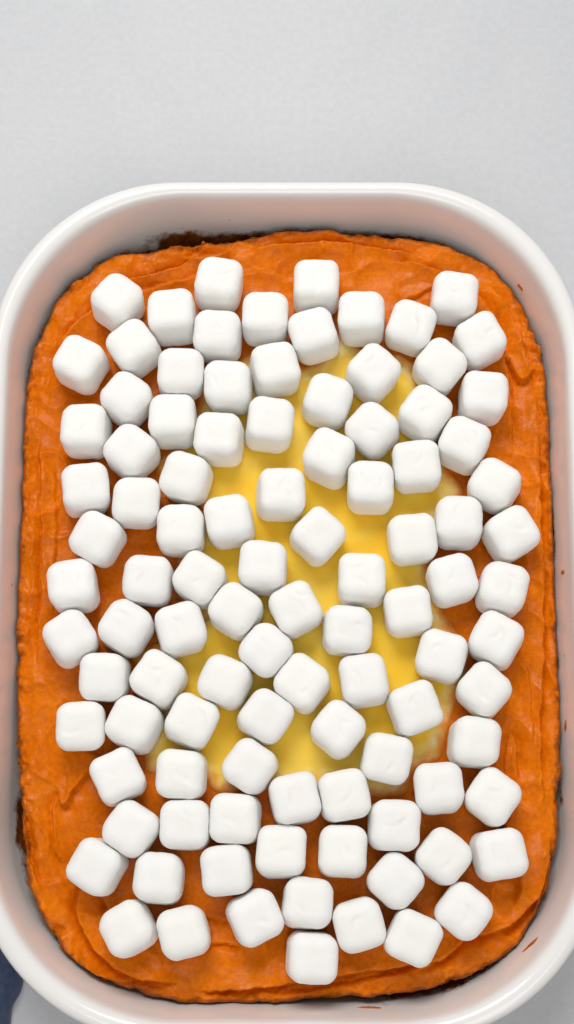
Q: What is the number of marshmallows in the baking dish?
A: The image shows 102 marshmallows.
